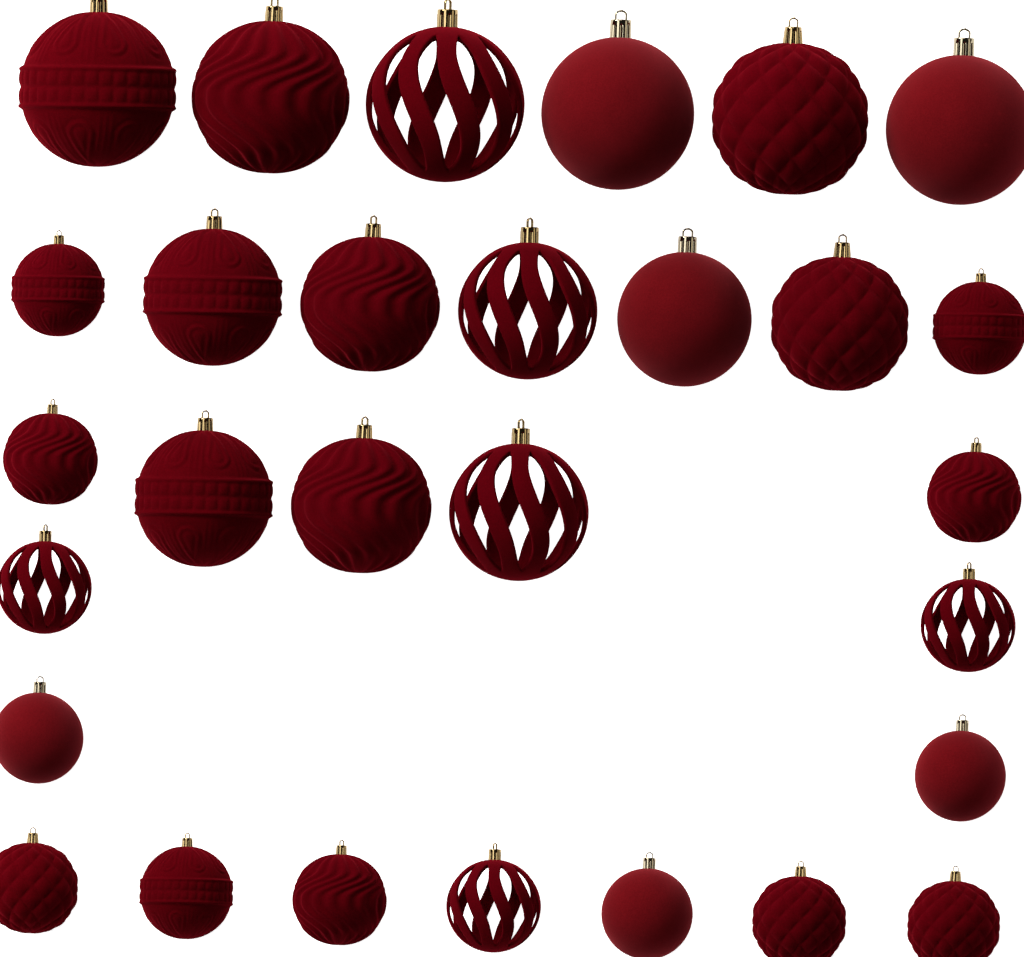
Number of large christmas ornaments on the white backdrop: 14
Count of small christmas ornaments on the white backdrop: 15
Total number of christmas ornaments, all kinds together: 29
